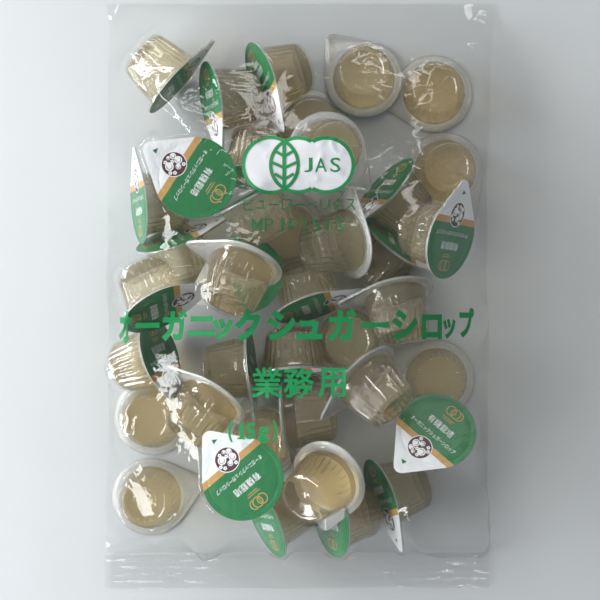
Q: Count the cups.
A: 40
